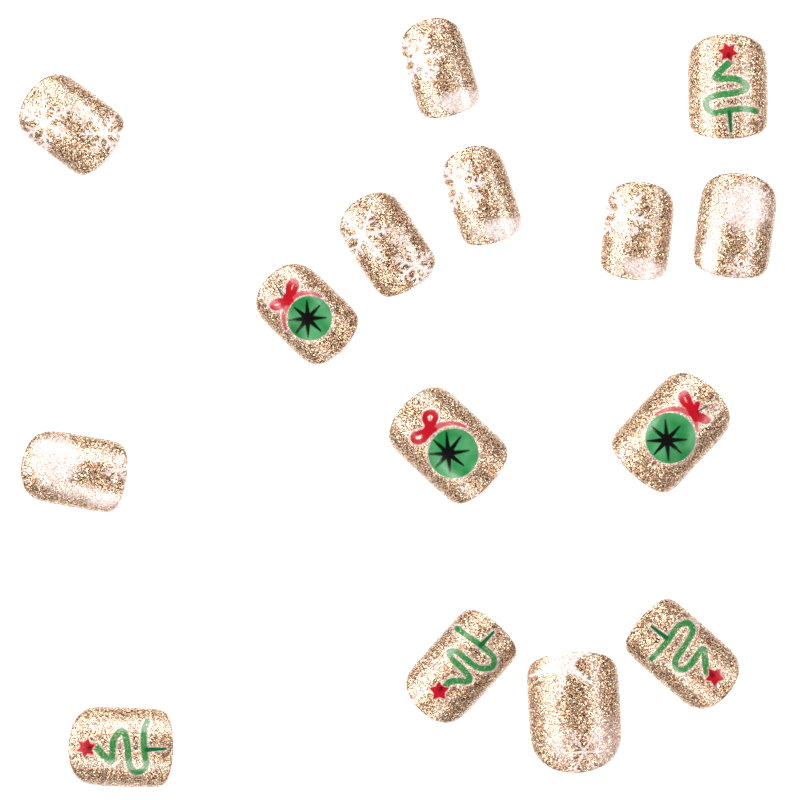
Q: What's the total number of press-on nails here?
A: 15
